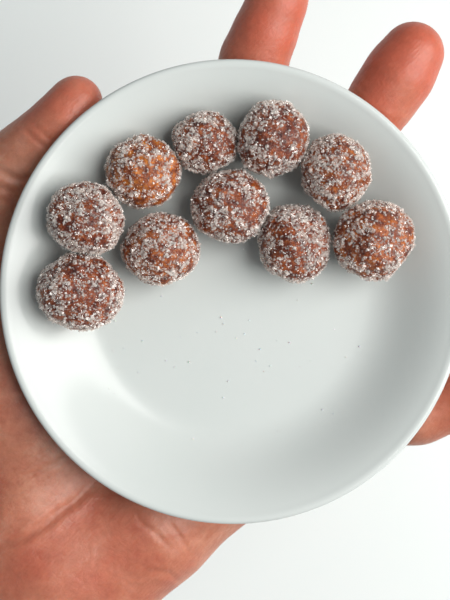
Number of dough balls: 10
